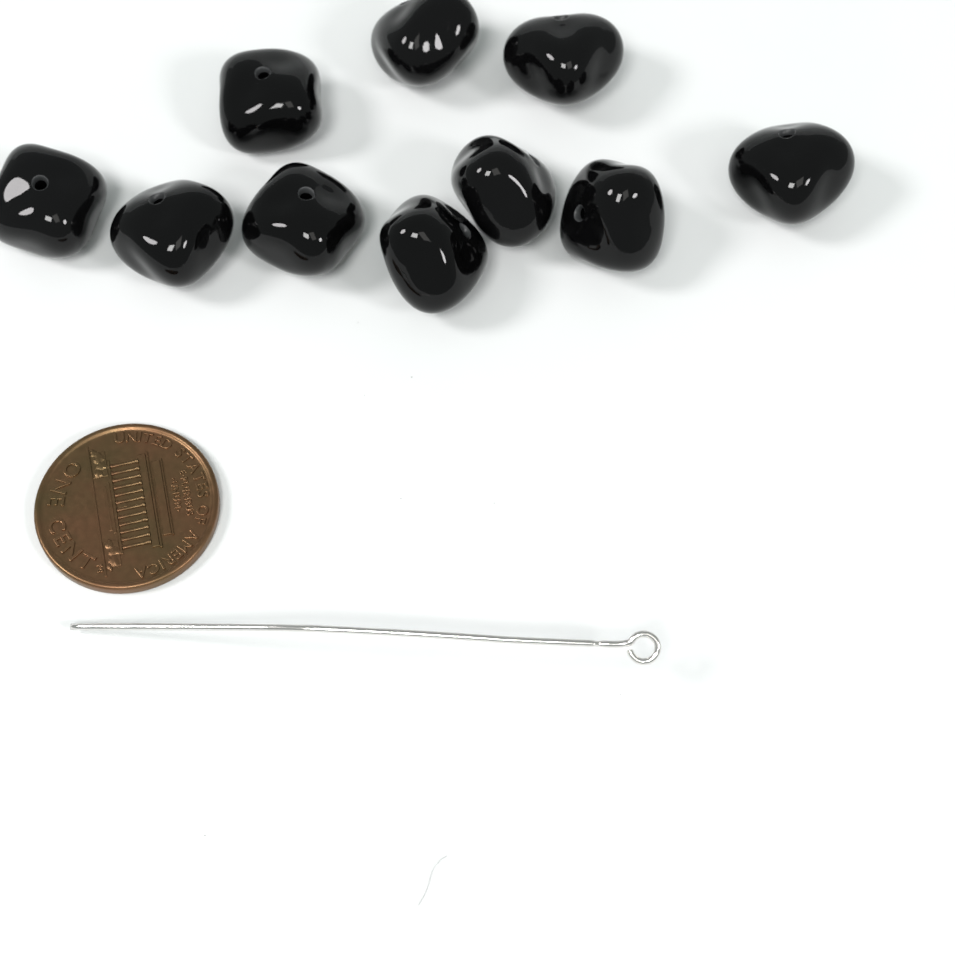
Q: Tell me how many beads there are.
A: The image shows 10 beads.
